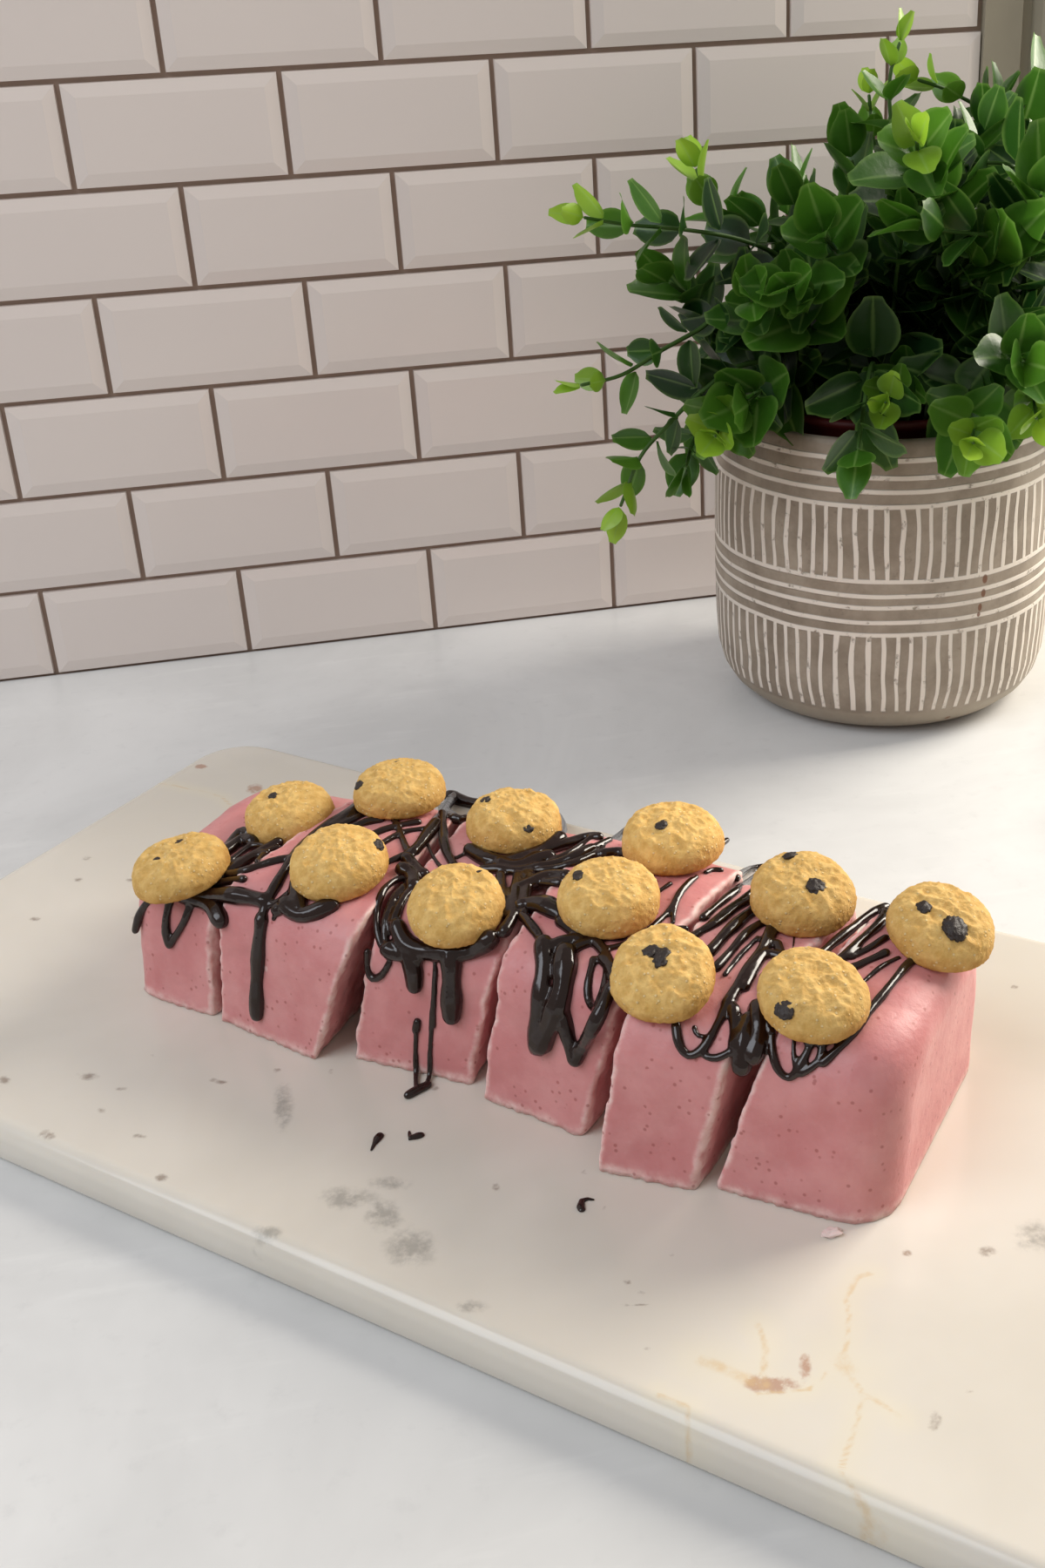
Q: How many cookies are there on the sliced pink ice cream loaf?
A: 12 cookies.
